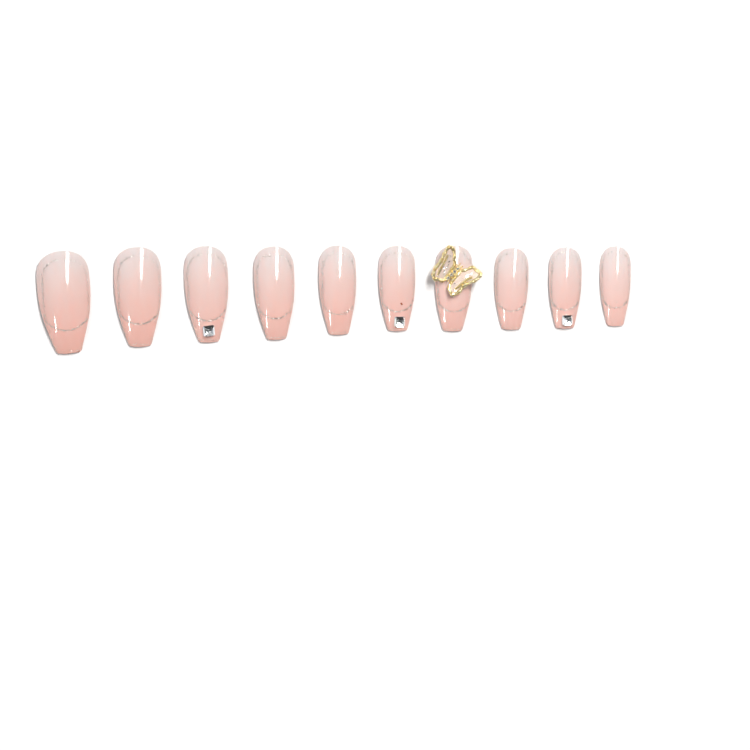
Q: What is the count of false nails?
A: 10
